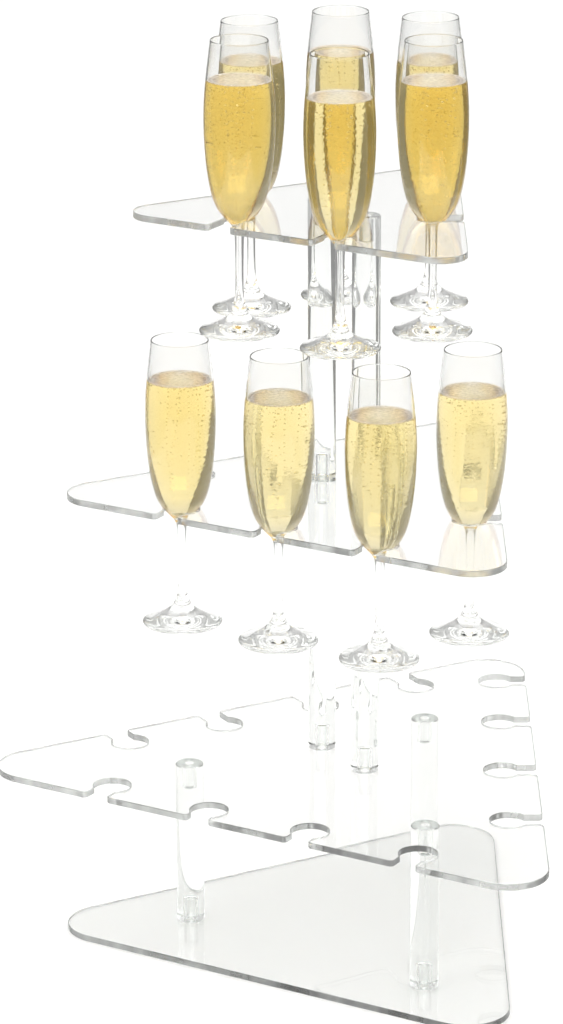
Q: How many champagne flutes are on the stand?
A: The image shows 10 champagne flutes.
